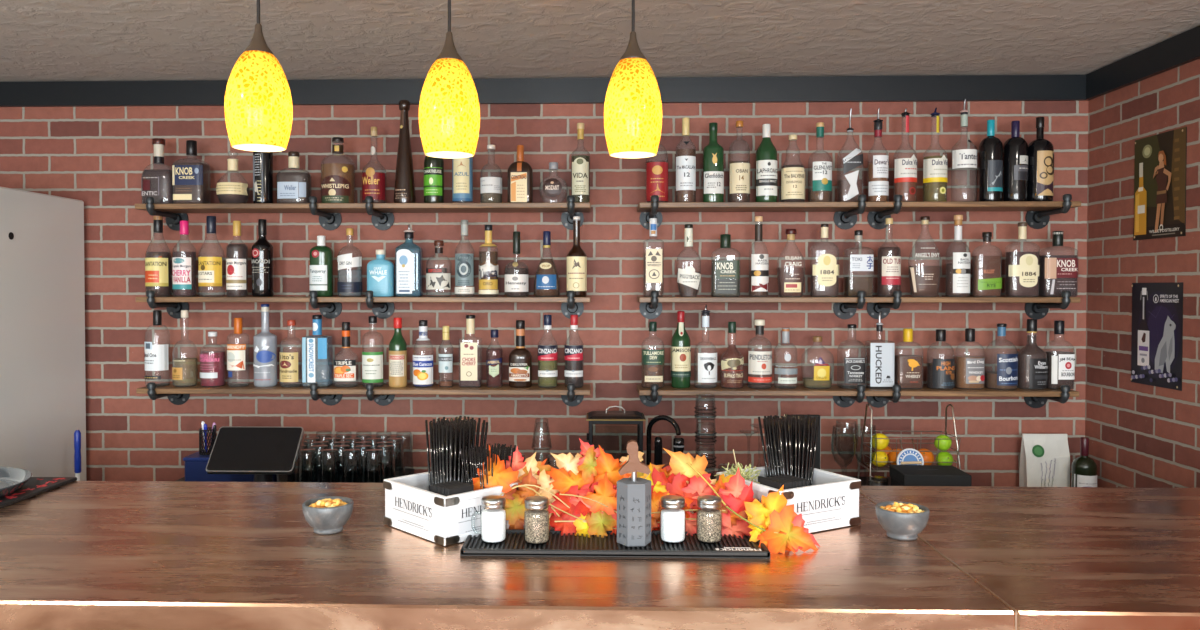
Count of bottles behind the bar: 90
